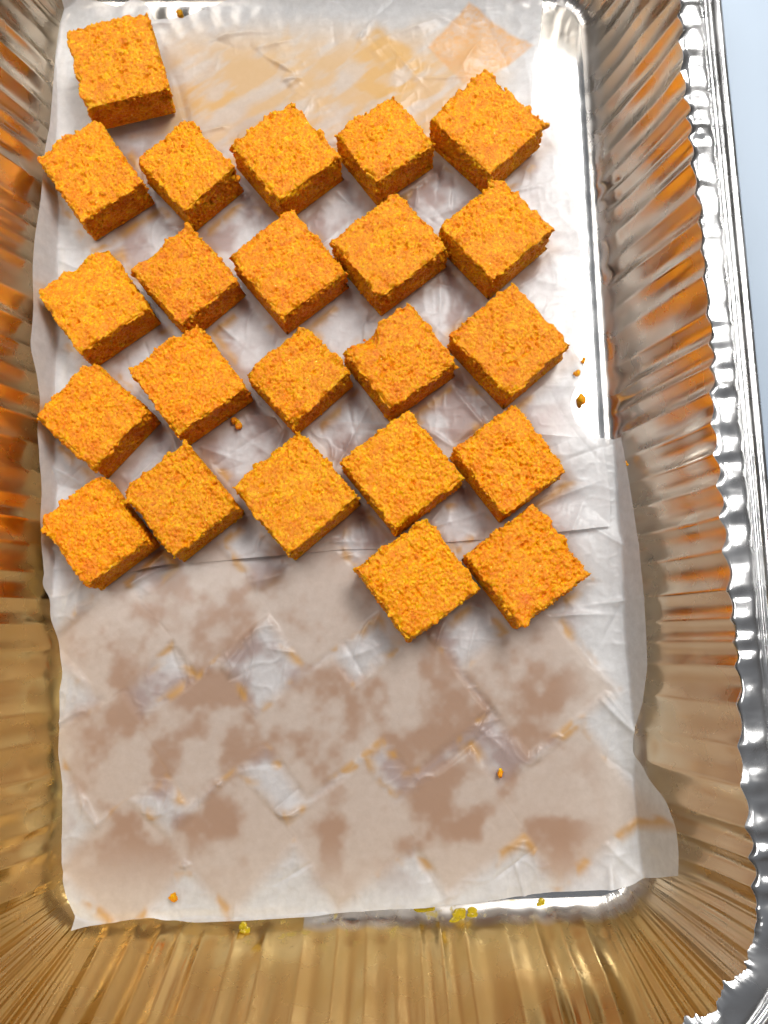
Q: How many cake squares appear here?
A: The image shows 23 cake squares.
